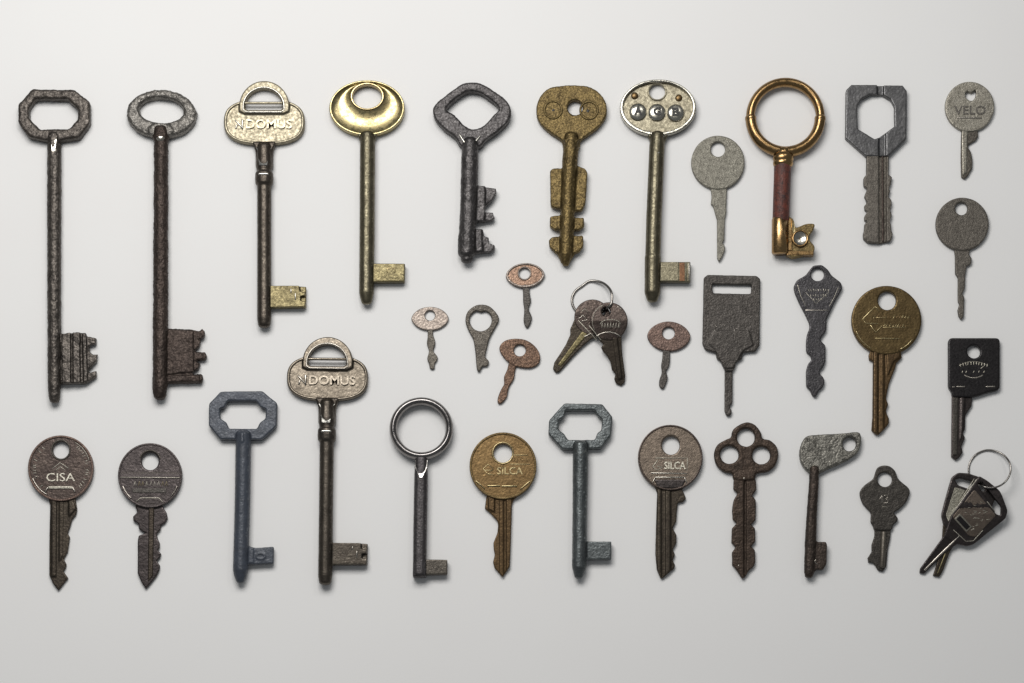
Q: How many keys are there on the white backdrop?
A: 36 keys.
